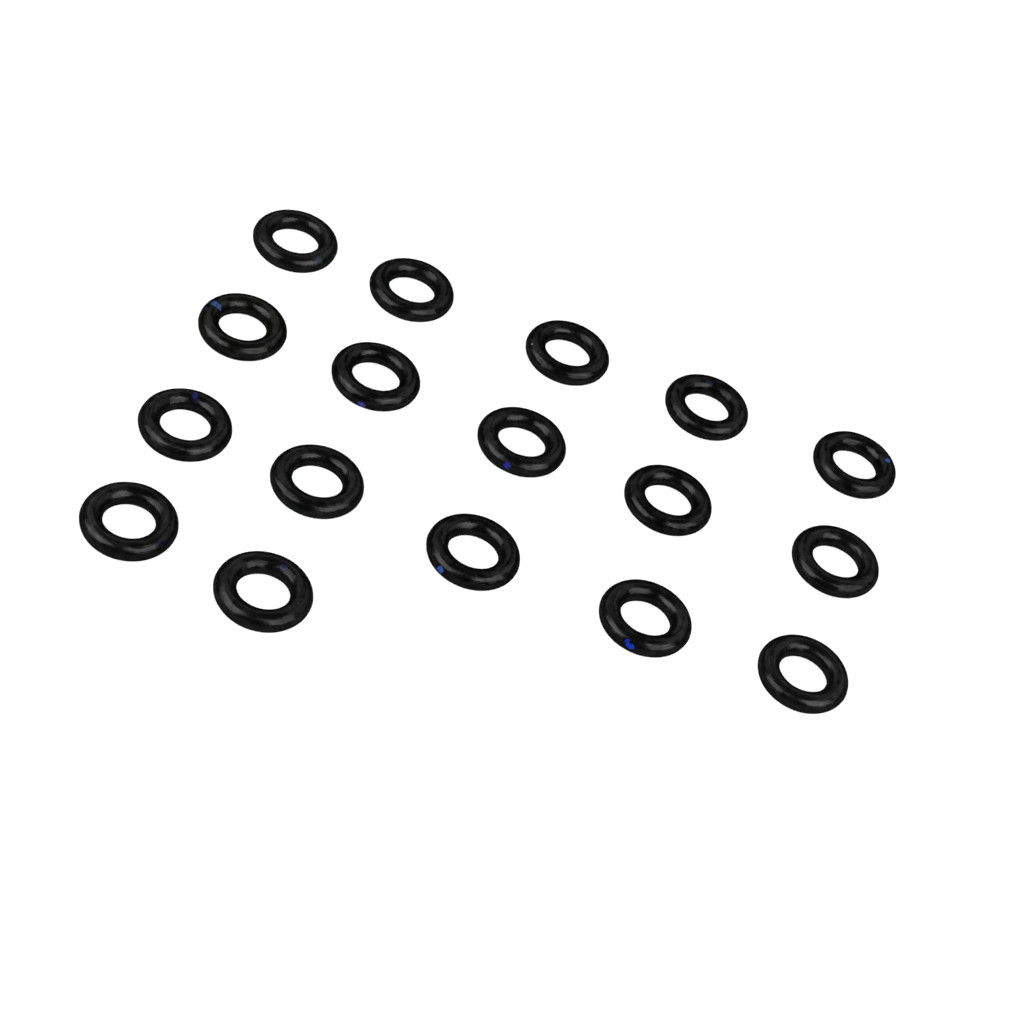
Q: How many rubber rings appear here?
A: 17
